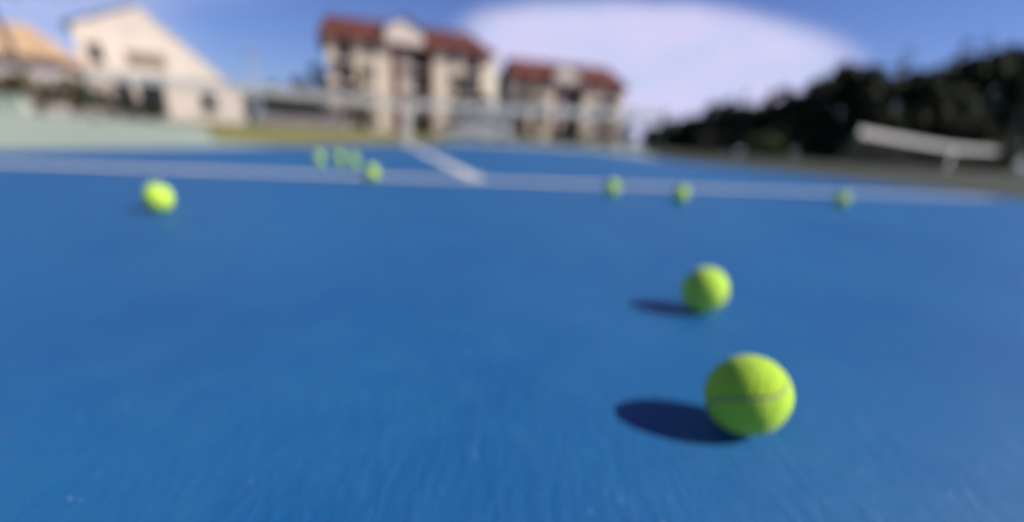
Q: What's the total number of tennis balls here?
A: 10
